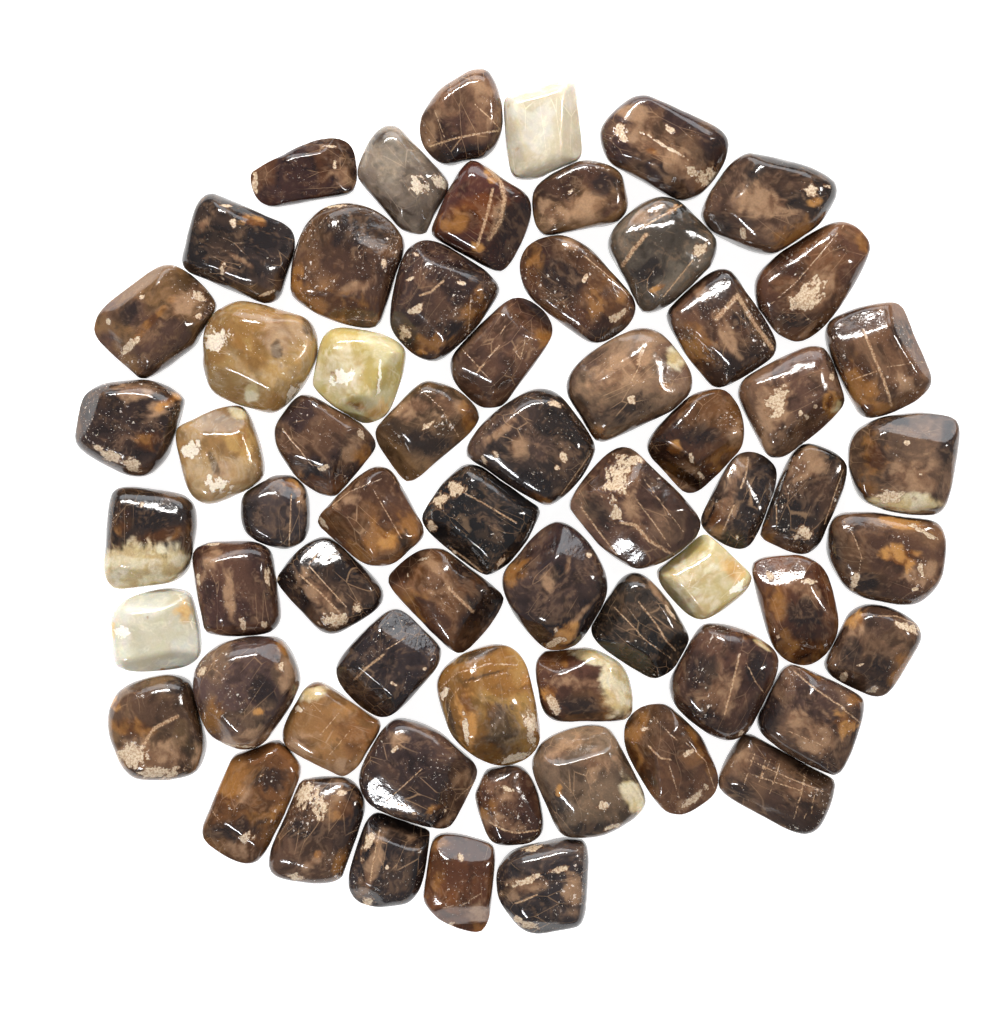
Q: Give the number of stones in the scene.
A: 64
